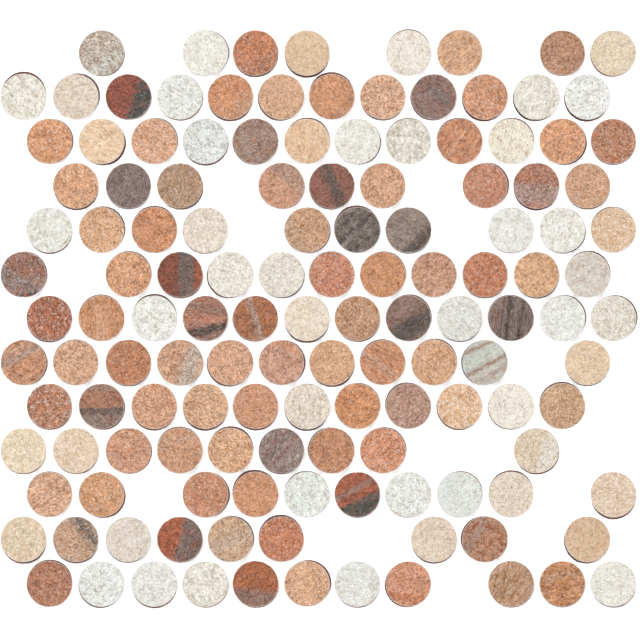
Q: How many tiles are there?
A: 135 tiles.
